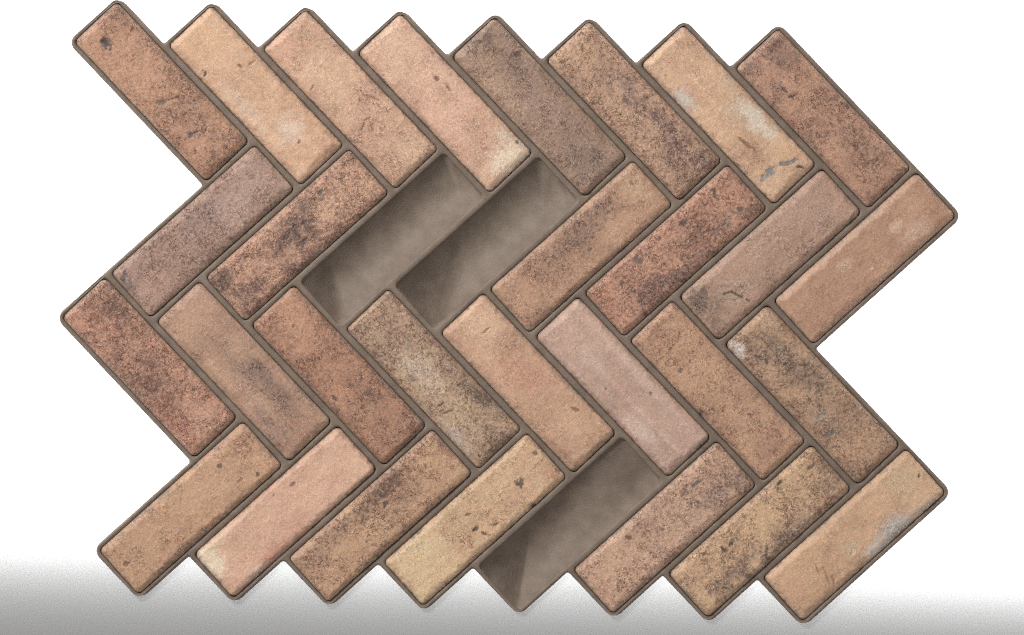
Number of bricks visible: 29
